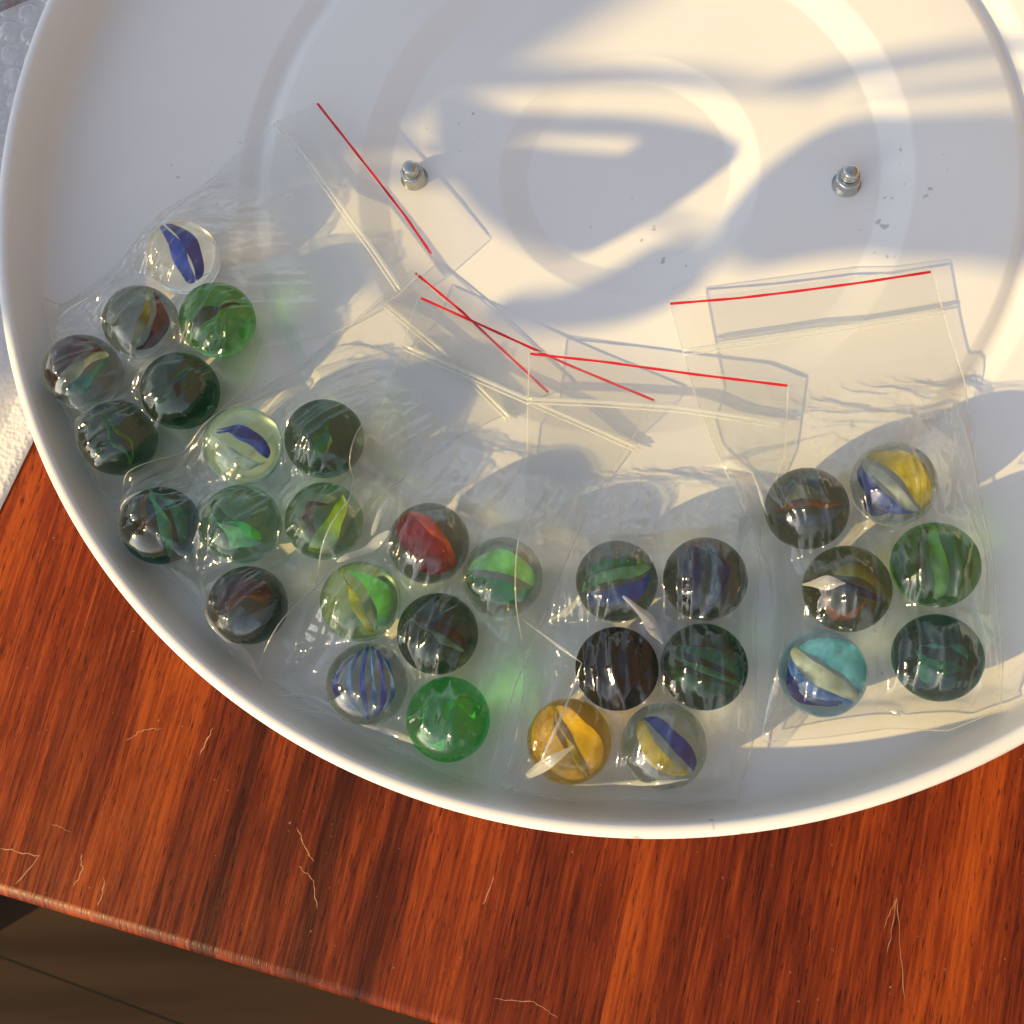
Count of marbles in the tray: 30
